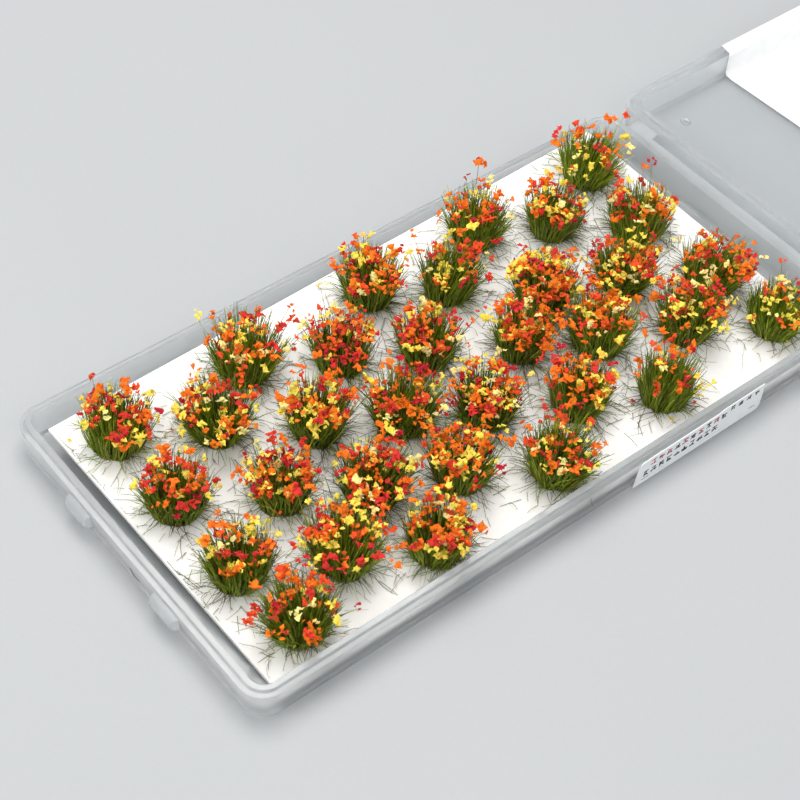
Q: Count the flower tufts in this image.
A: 32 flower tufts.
